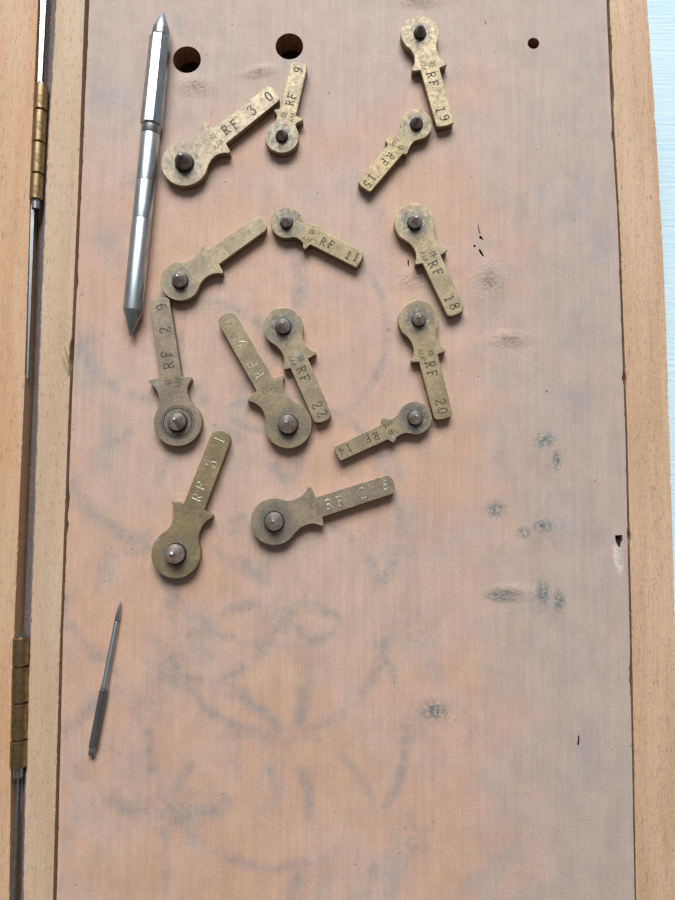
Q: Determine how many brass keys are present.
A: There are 14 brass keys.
